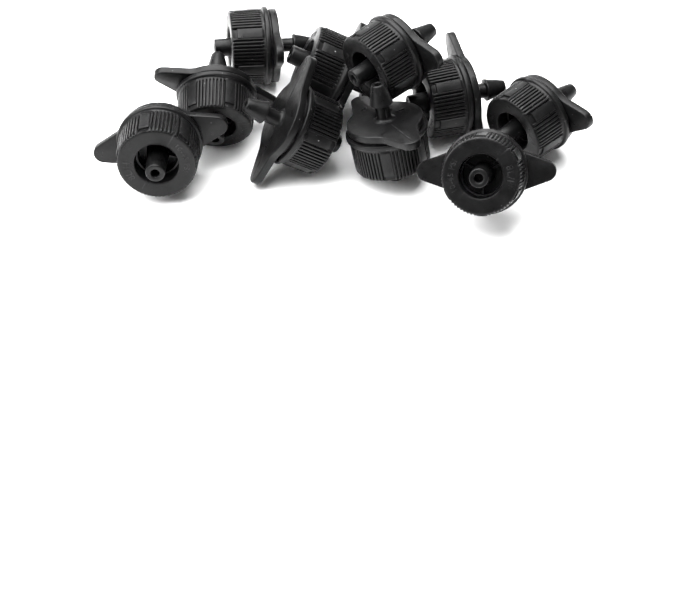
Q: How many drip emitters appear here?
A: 10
